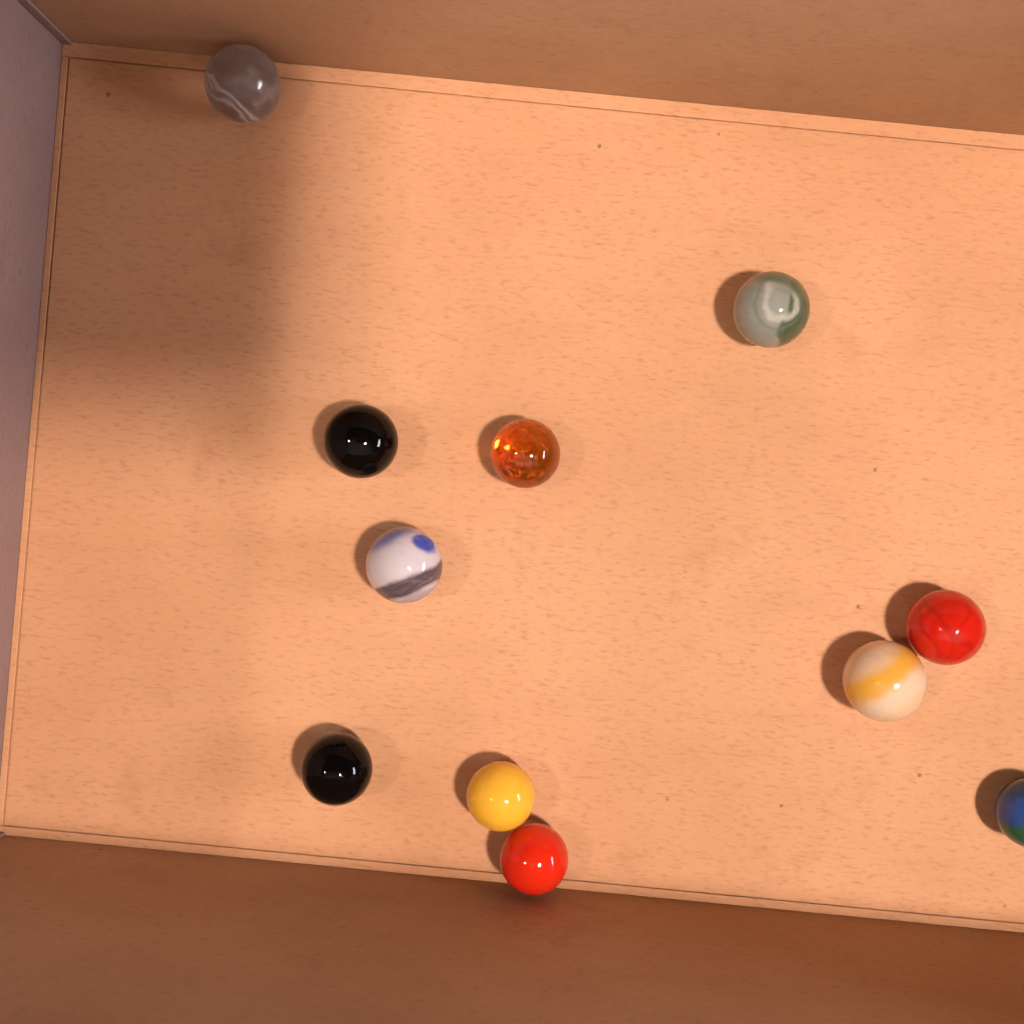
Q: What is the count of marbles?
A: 11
